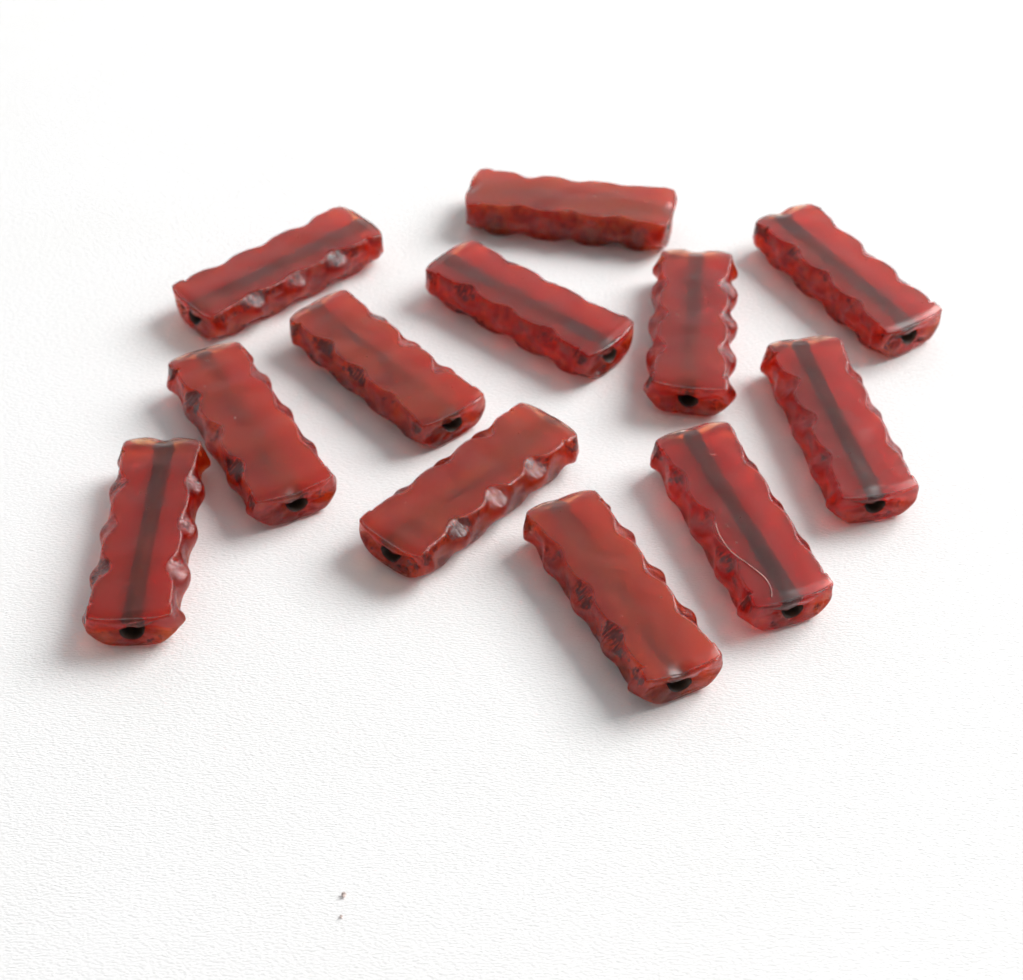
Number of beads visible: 12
